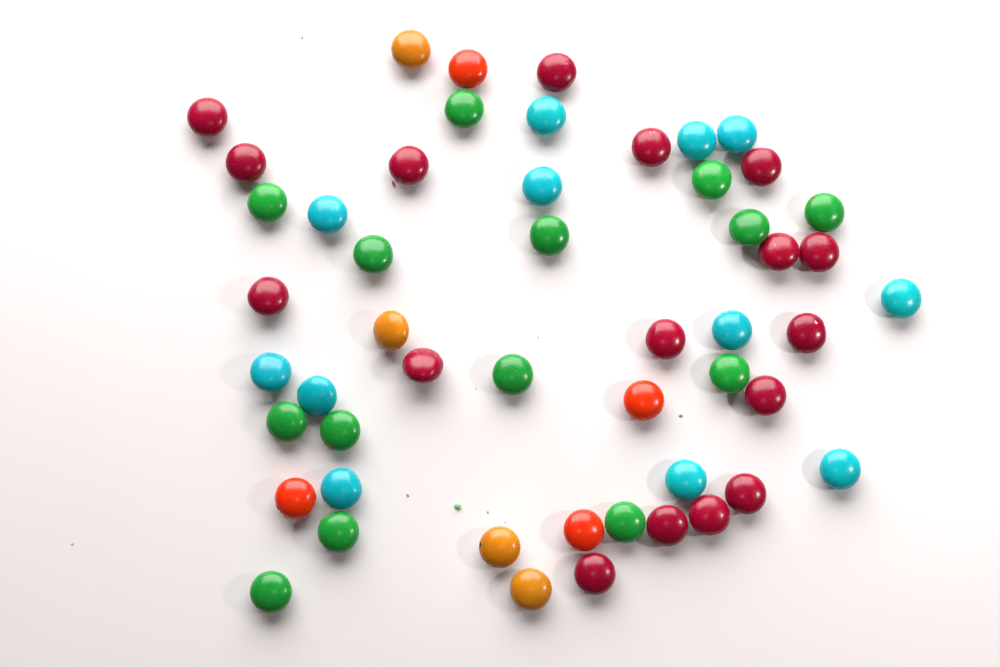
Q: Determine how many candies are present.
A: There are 51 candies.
